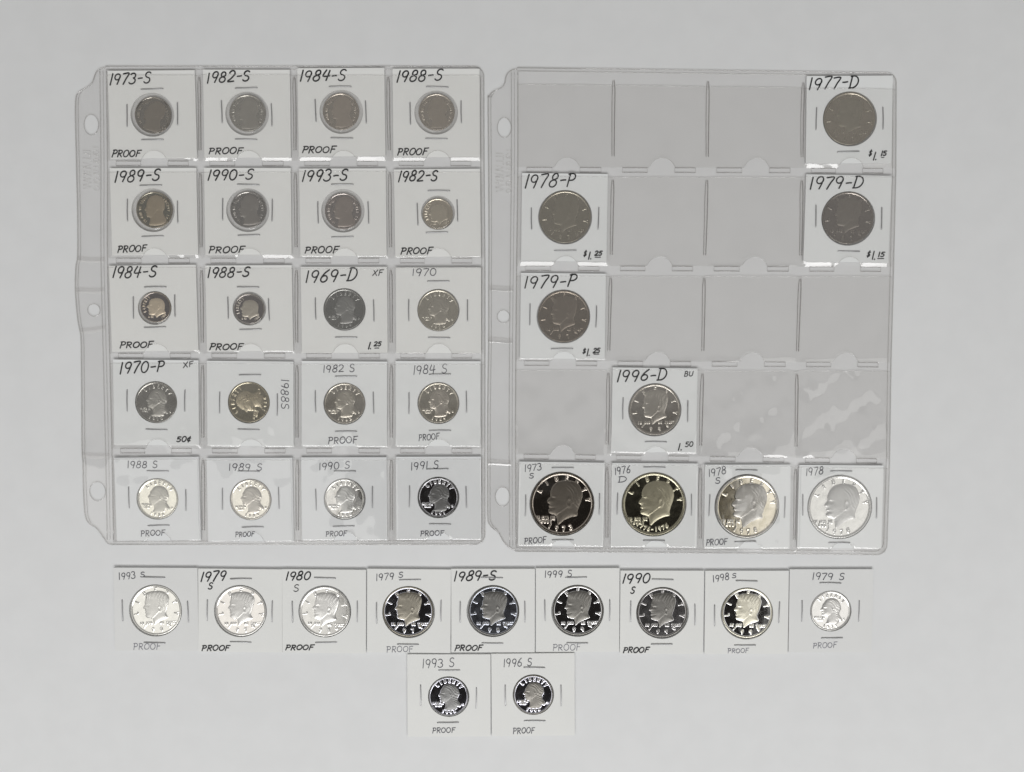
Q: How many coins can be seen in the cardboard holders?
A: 40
